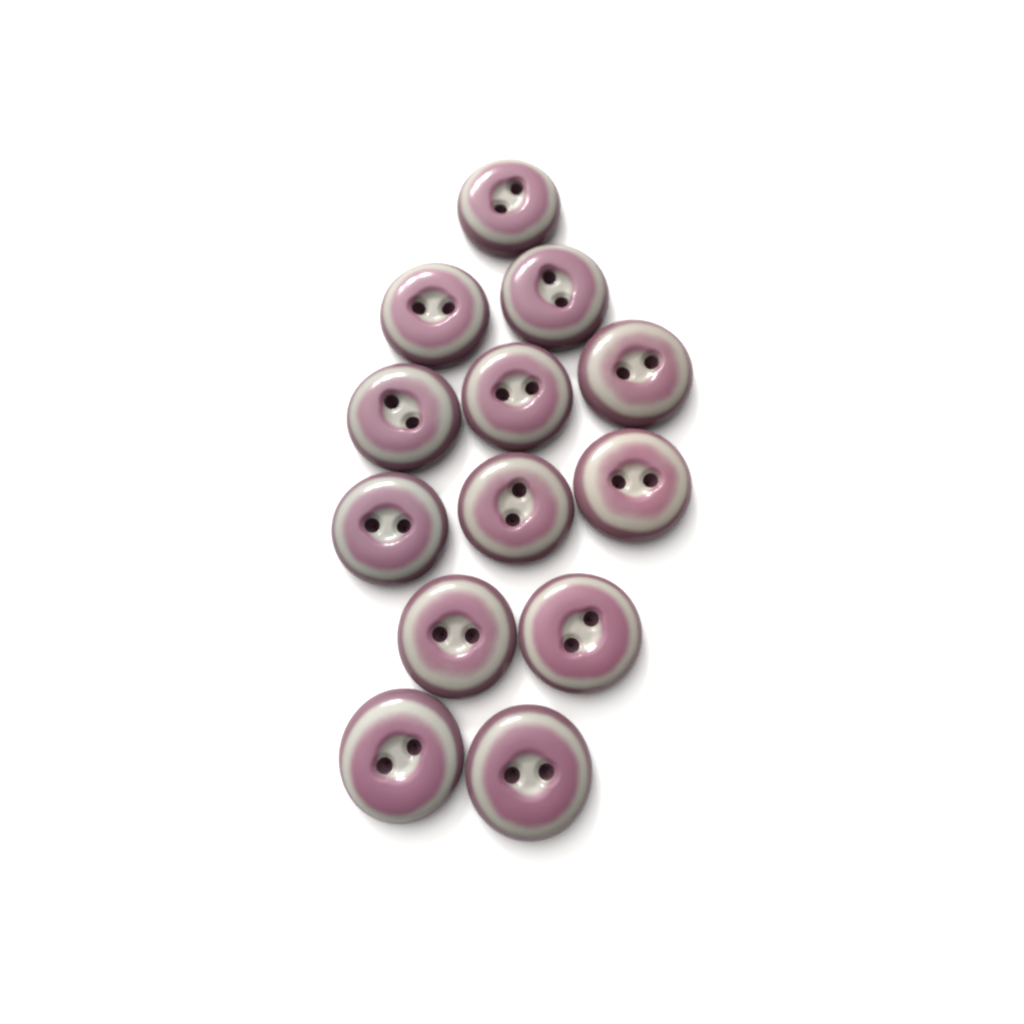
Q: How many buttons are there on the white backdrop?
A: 13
